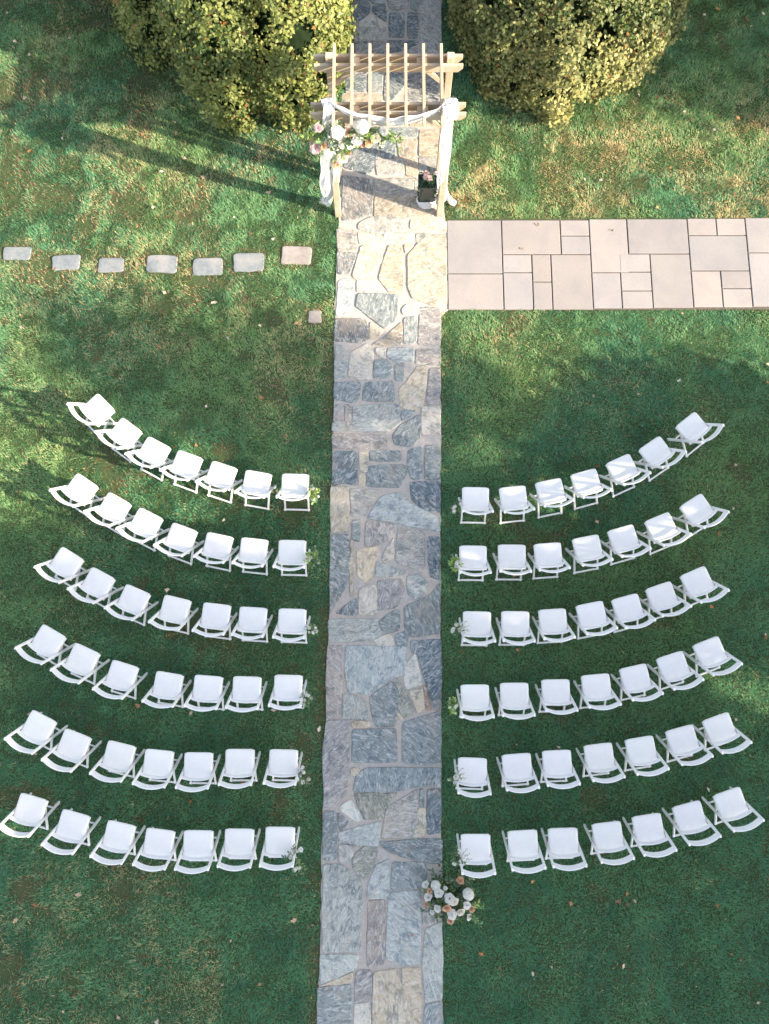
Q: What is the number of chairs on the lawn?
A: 84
